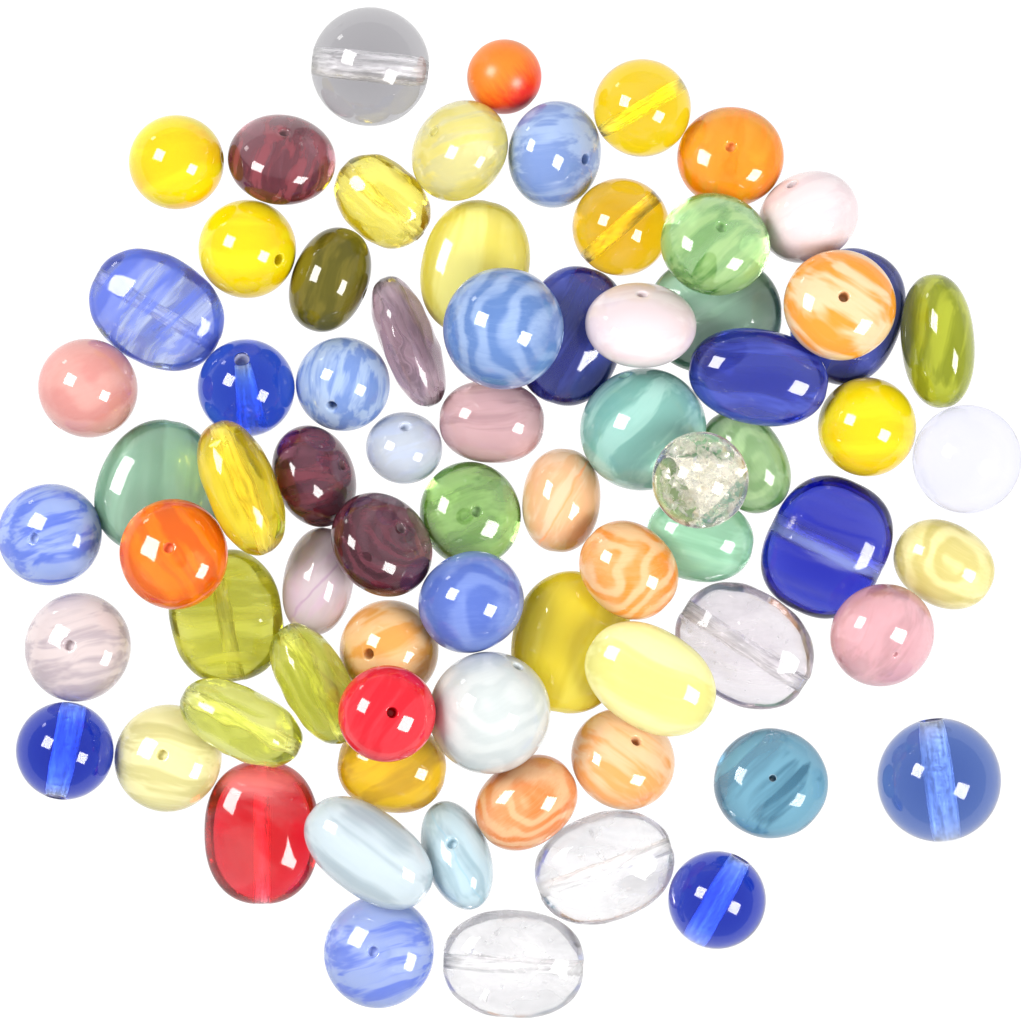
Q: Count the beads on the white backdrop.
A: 74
